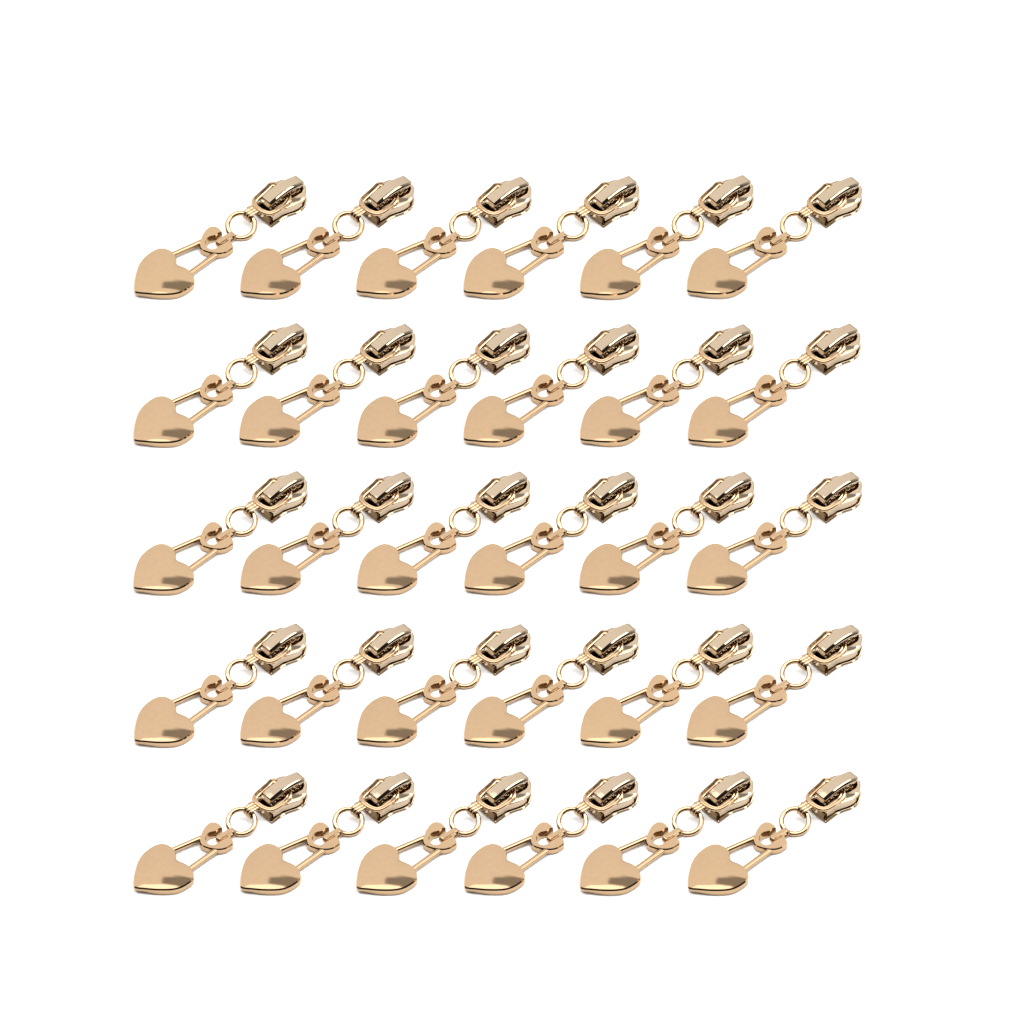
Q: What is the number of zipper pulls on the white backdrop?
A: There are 30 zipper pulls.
